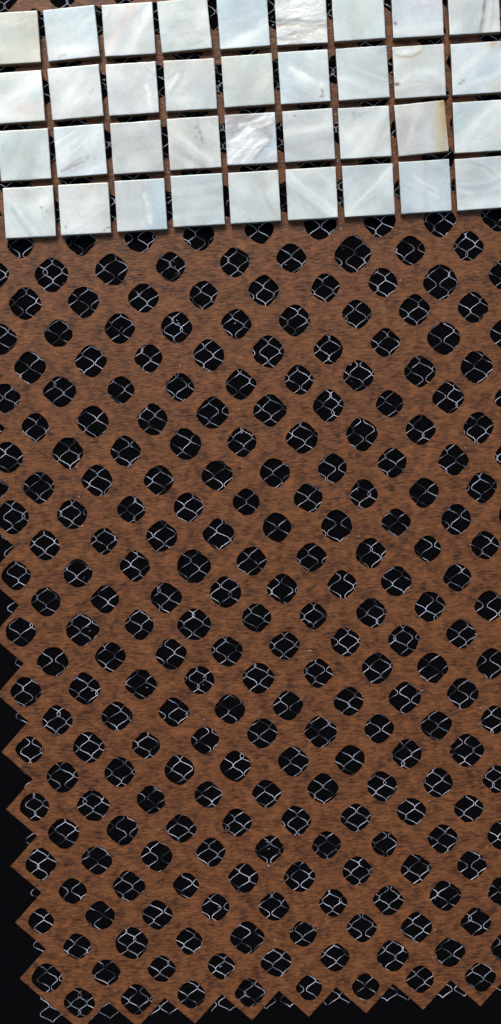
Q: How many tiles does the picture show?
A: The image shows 36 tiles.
